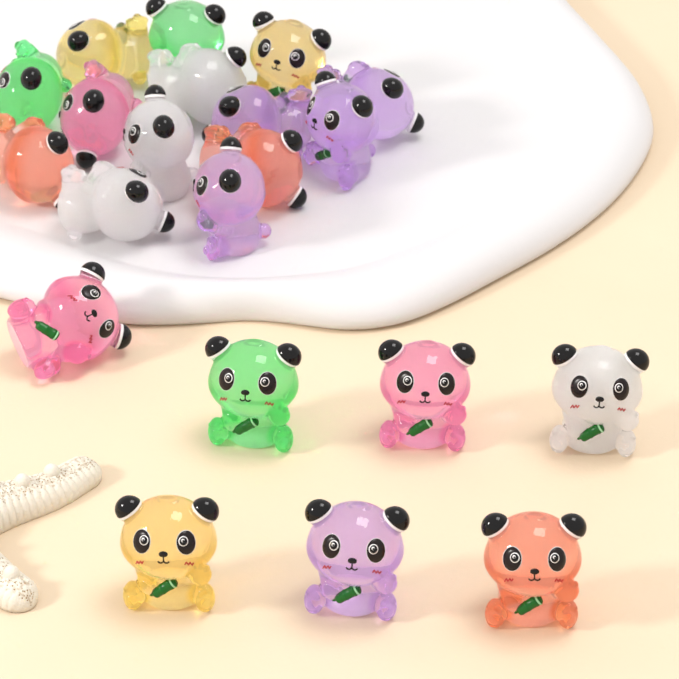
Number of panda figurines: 21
